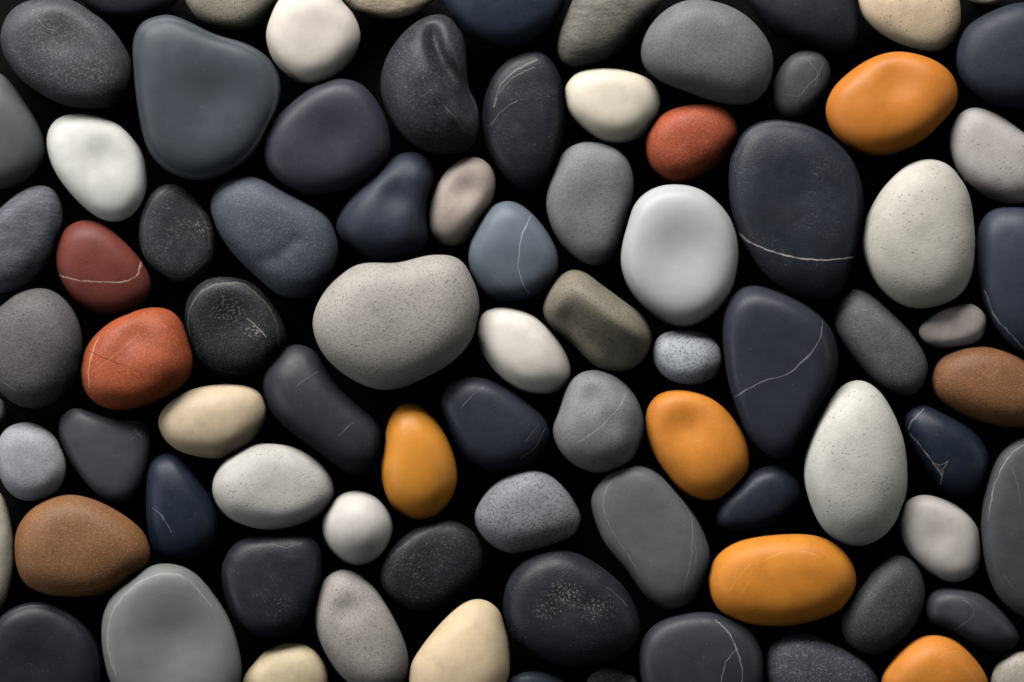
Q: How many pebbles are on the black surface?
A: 84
